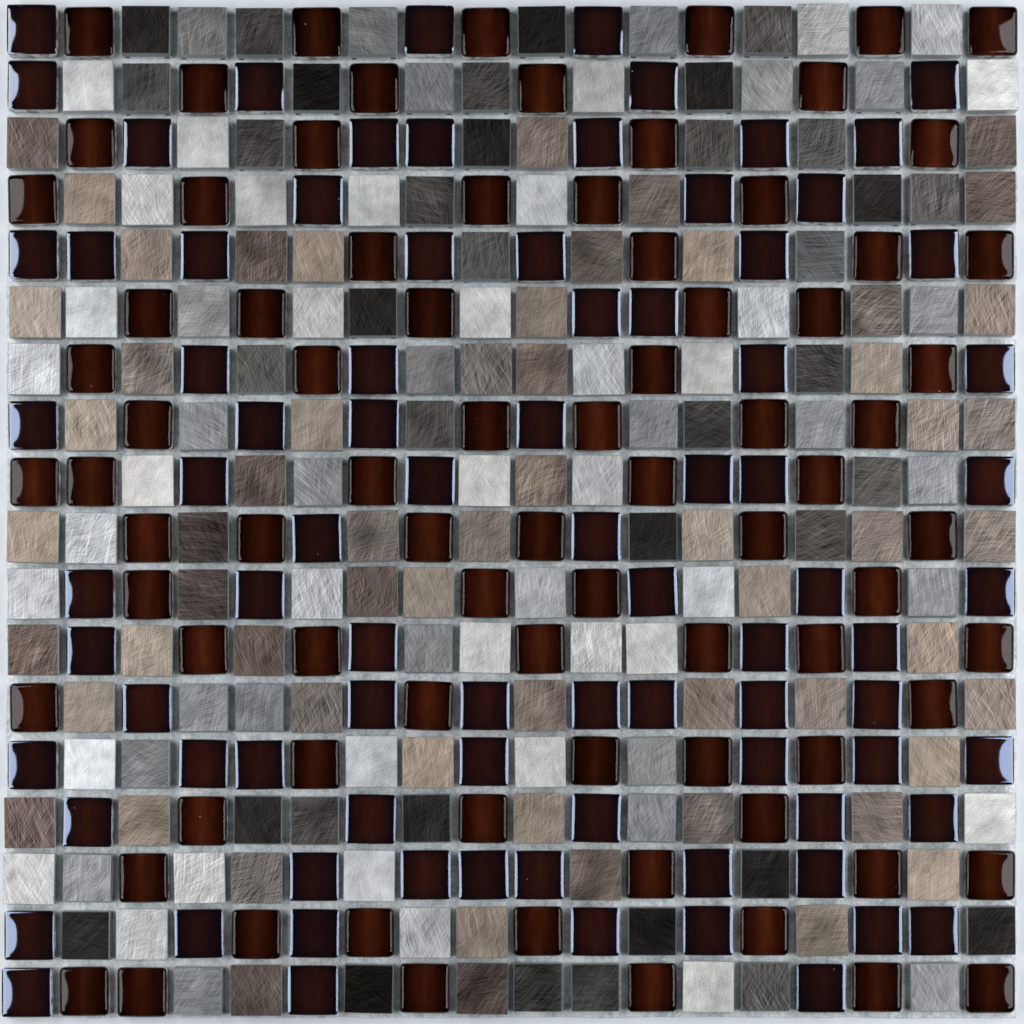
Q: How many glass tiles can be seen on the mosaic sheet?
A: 166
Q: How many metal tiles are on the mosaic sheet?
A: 158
